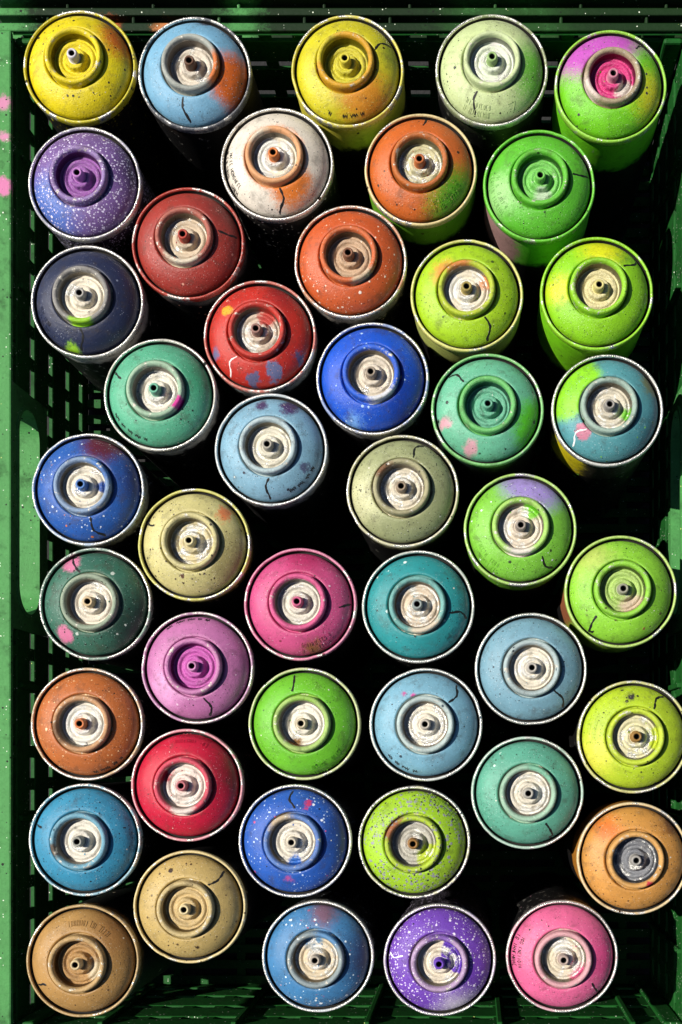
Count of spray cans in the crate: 45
